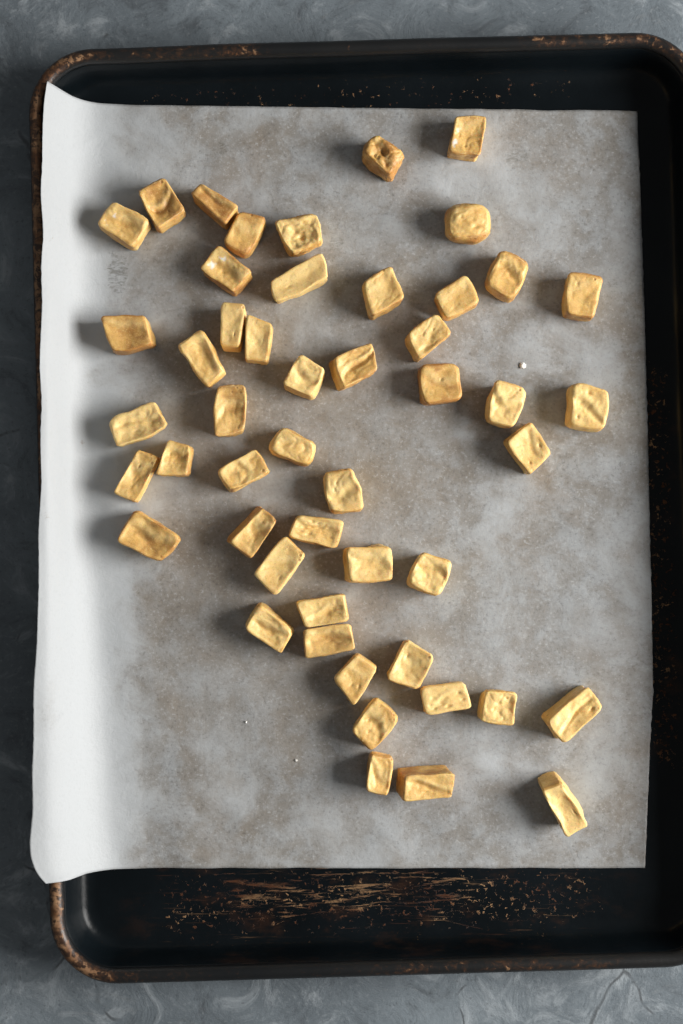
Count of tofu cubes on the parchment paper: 50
